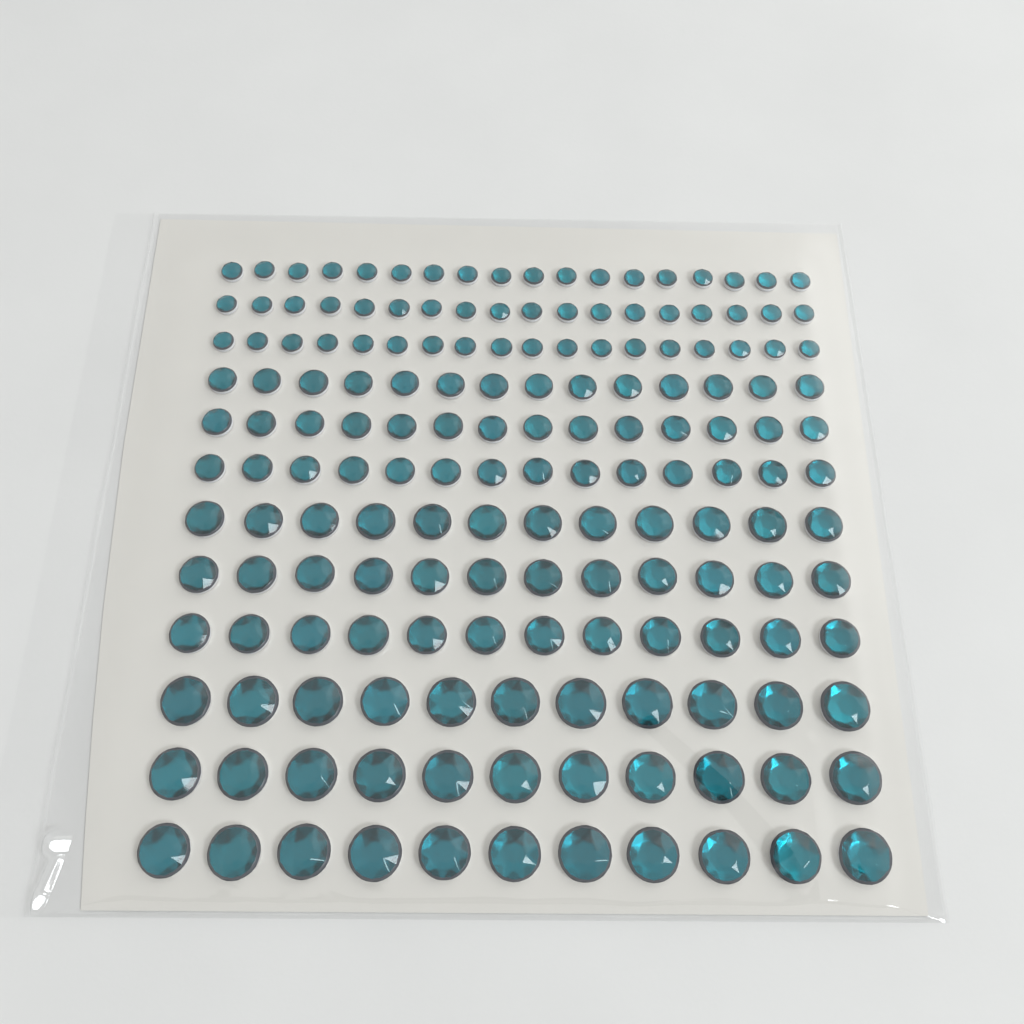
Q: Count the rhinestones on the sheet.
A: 165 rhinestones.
